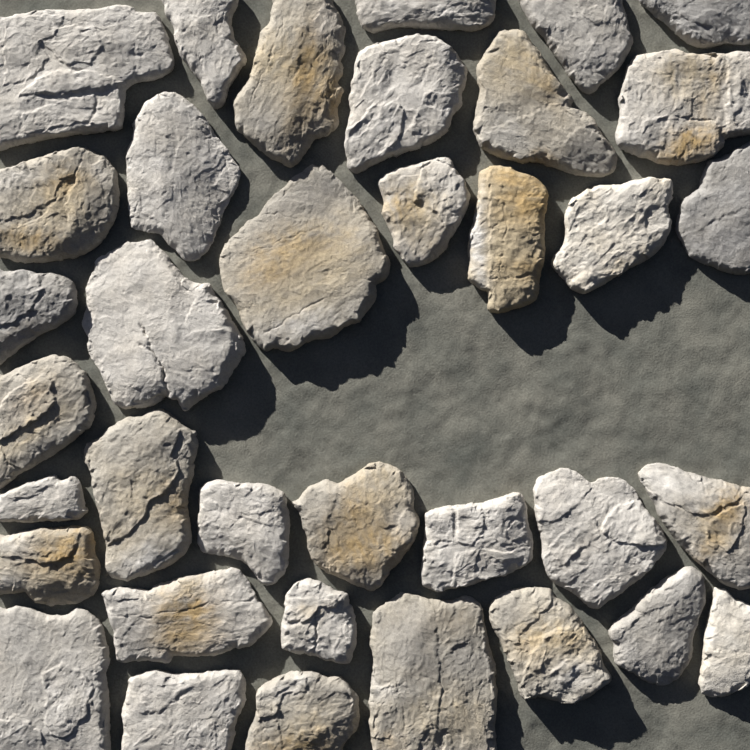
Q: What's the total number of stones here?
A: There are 36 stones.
